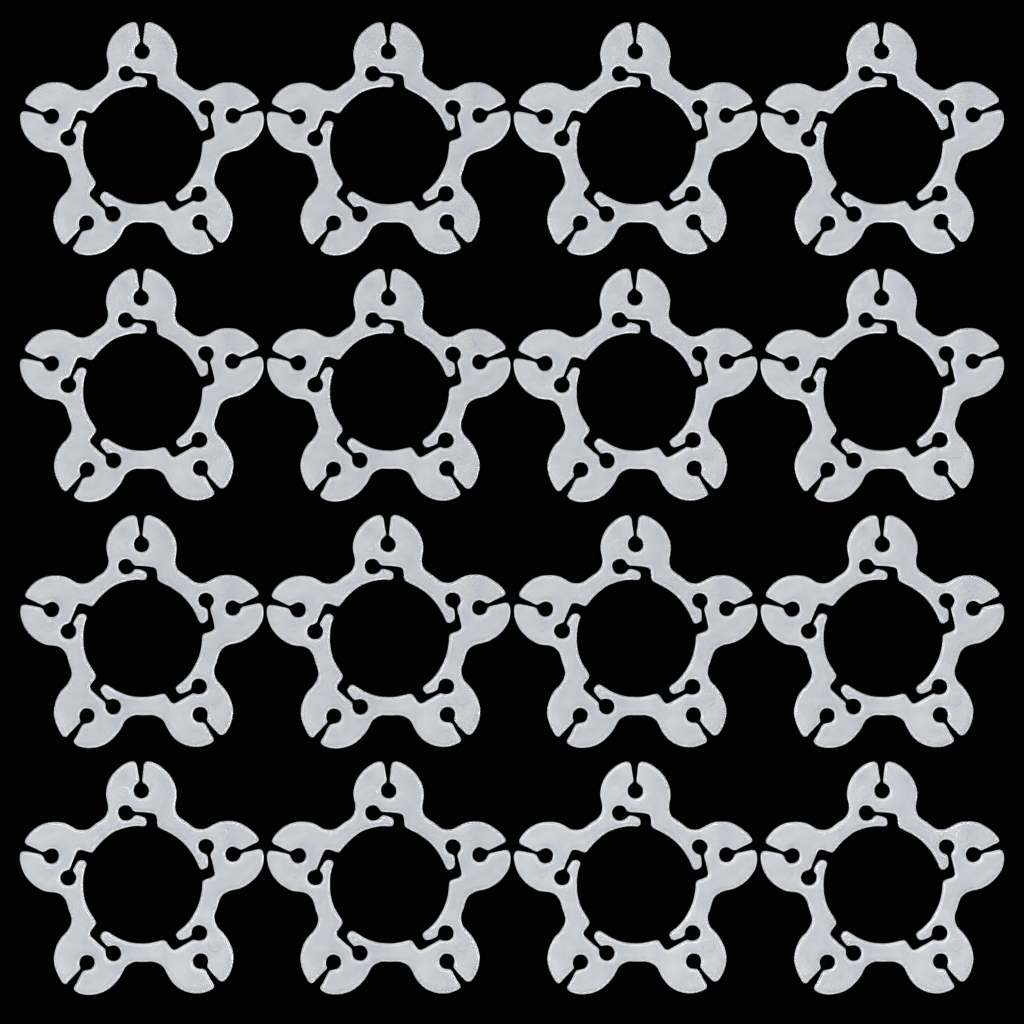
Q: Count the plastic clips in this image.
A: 16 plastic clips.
